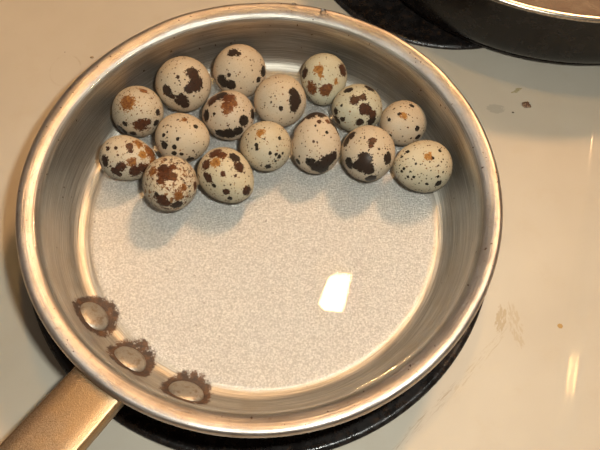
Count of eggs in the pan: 16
